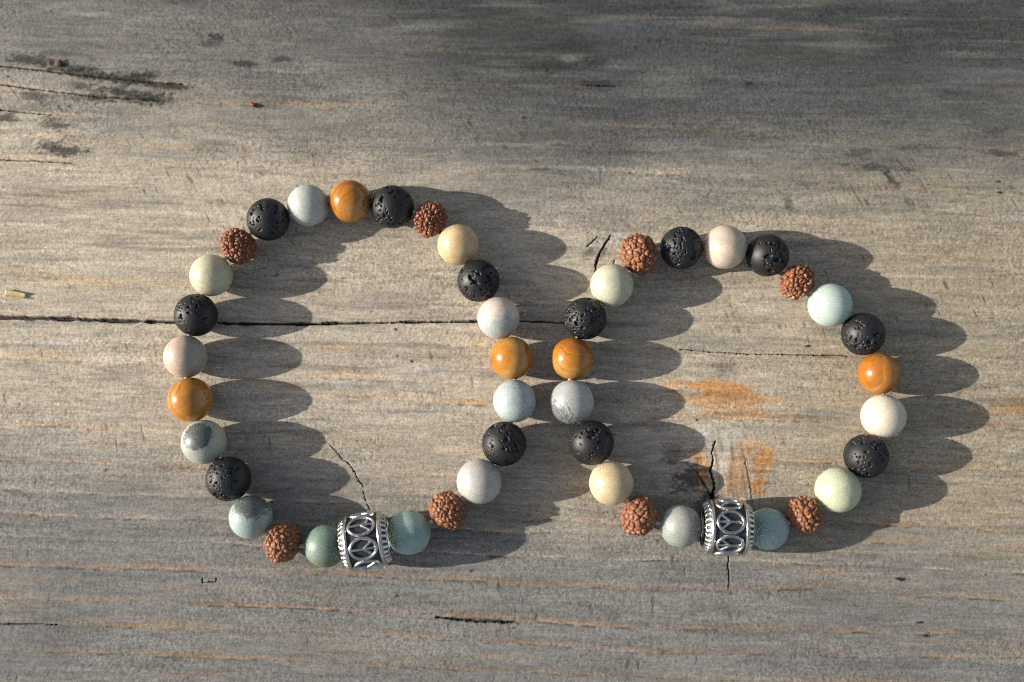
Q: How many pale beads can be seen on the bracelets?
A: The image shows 20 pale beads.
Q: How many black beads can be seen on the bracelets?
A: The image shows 12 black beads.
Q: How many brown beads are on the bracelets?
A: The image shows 8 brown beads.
